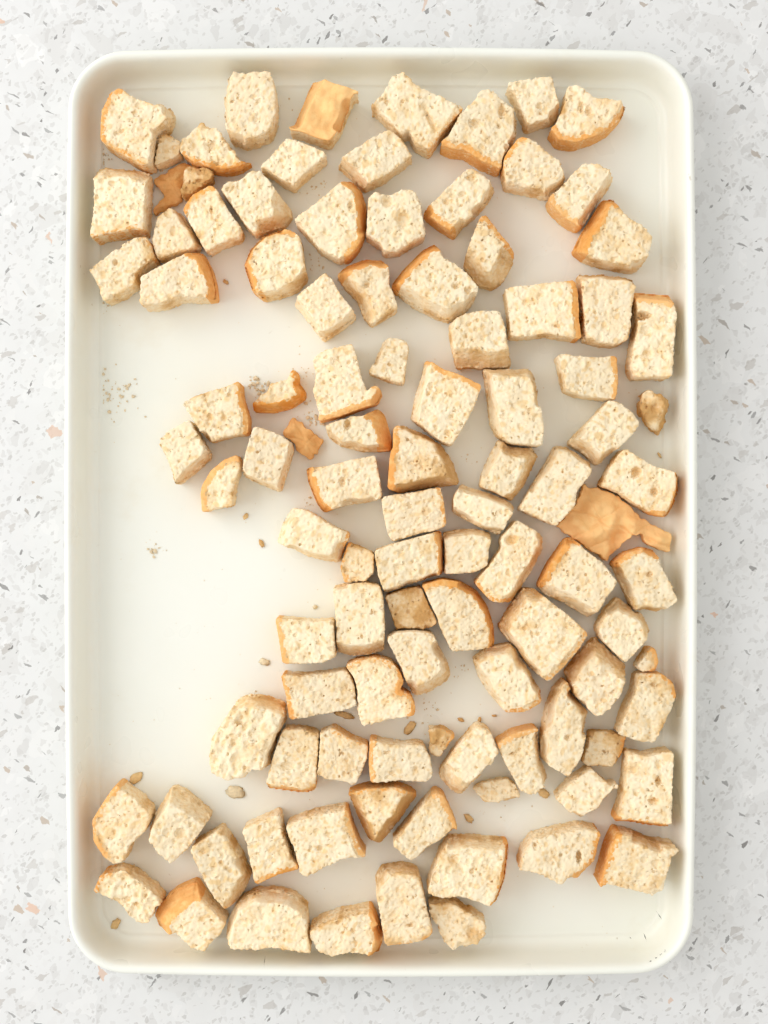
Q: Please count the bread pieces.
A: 104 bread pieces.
